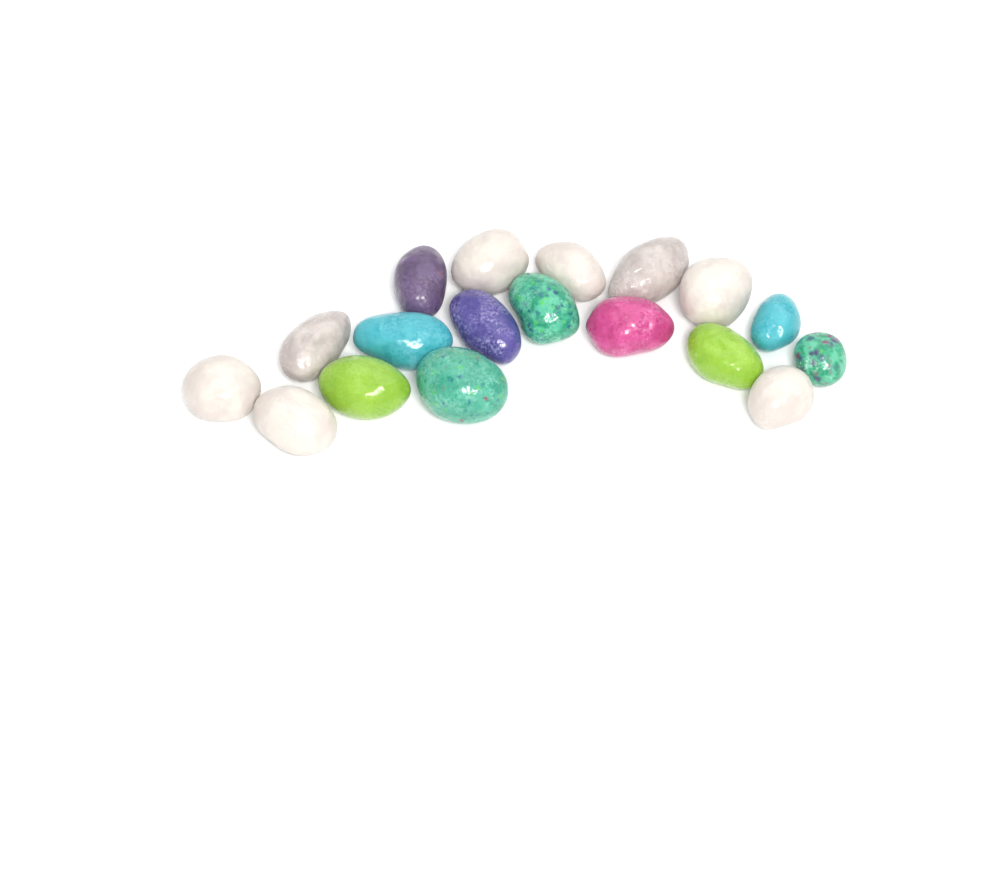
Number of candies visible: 18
